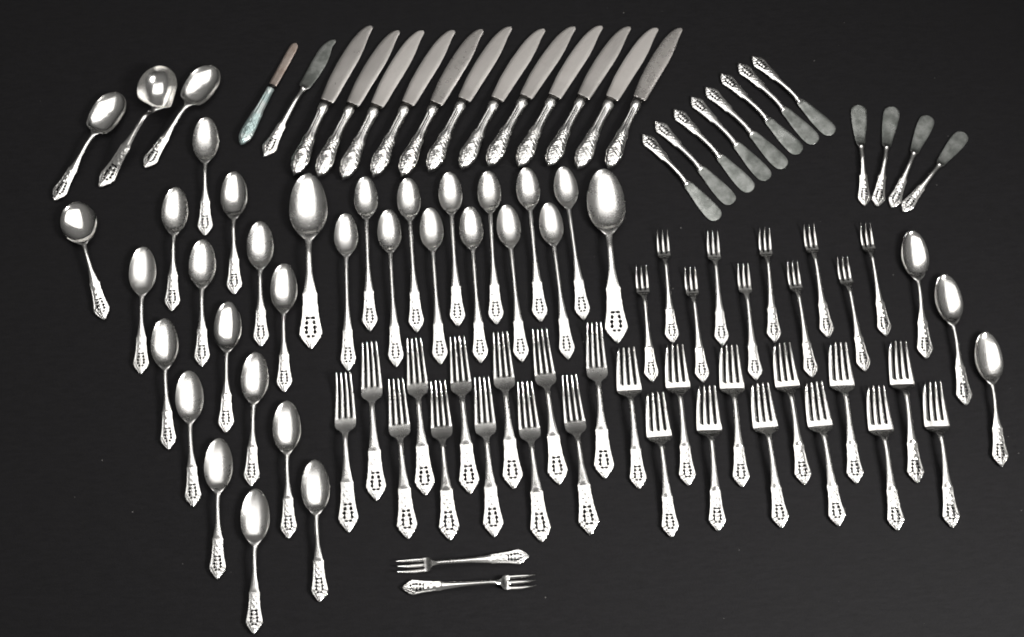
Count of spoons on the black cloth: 35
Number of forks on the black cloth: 36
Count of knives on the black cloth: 26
